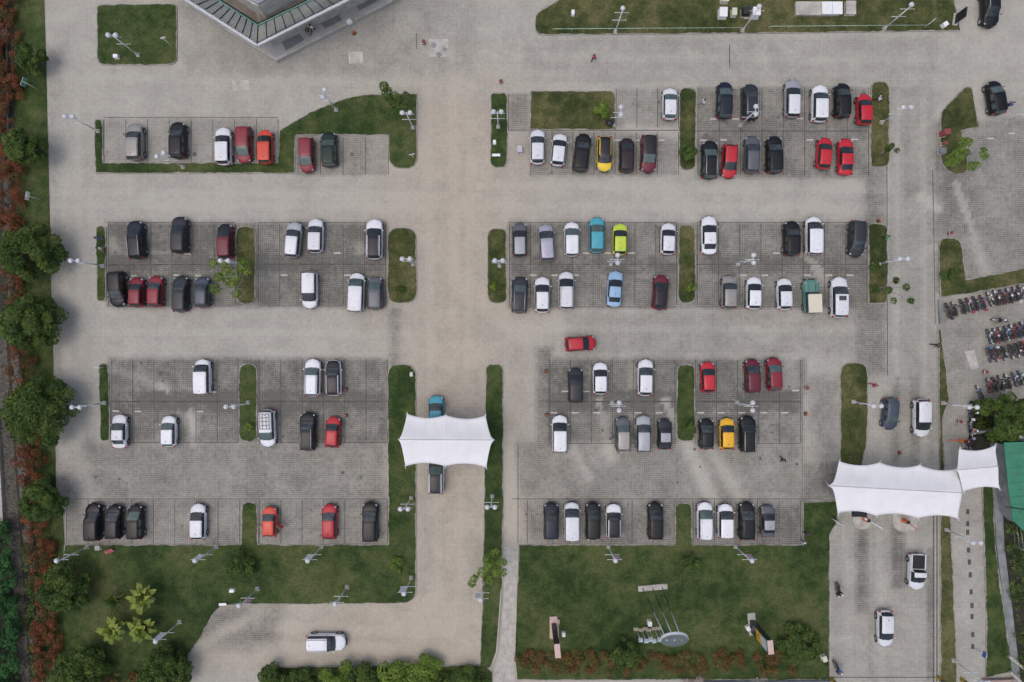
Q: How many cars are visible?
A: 107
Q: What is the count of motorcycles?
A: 38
